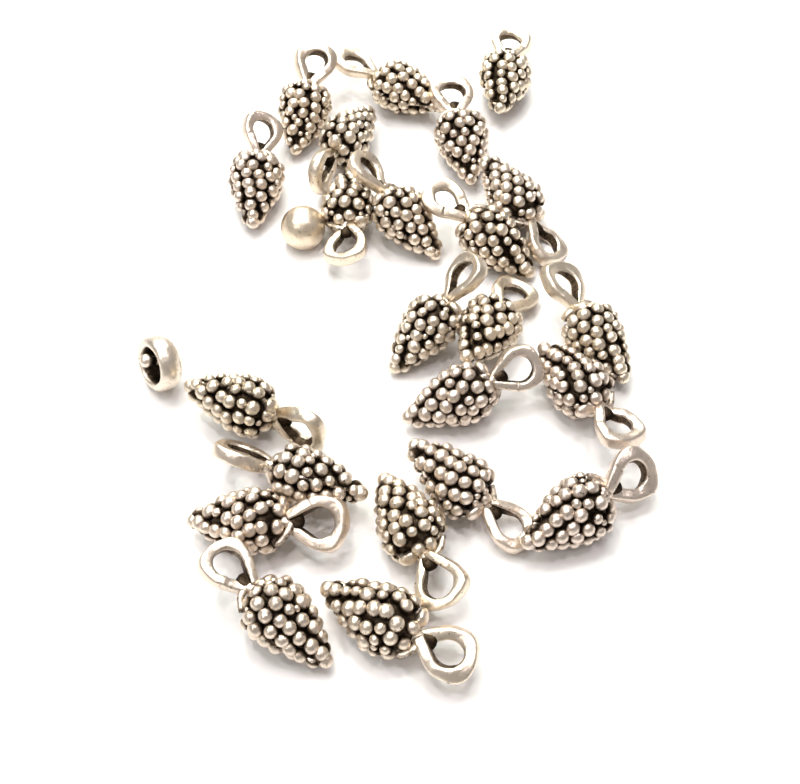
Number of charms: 23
